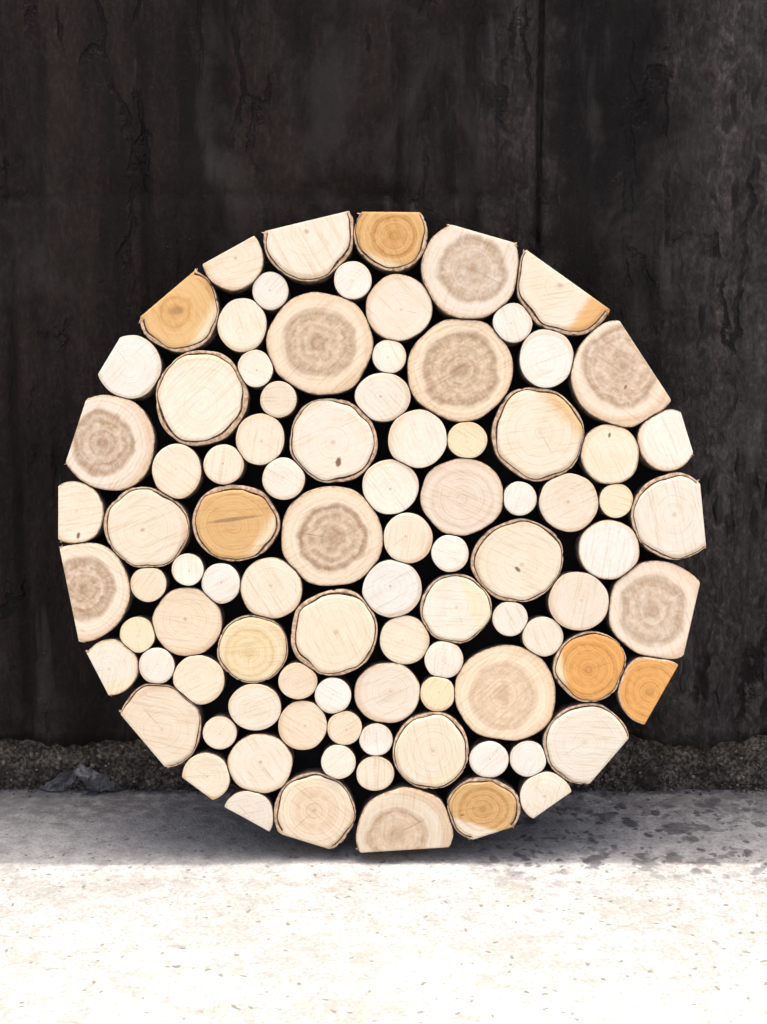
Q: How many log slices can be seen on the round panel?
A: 92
